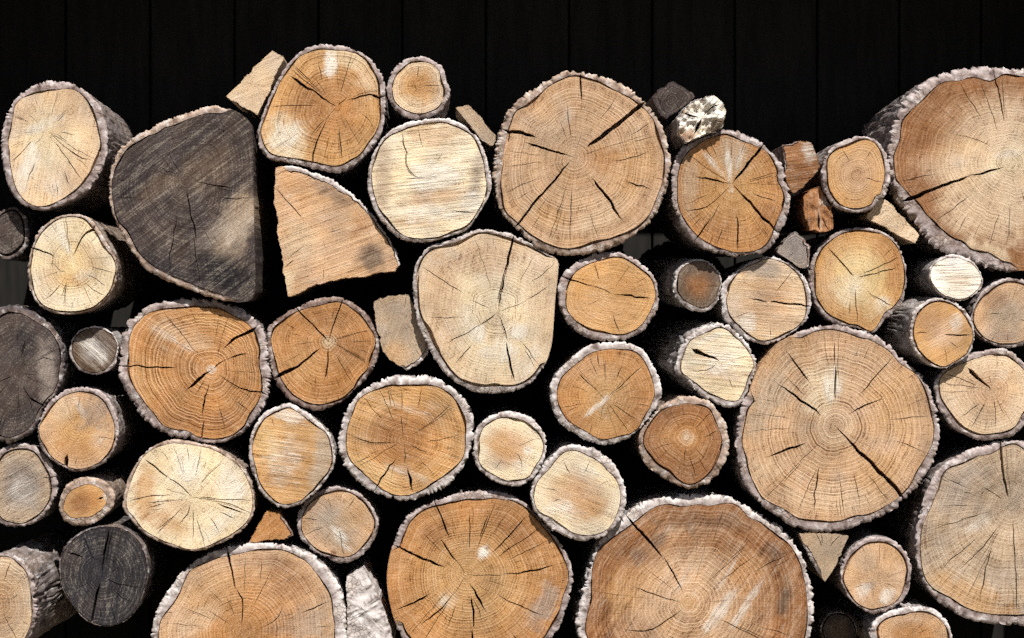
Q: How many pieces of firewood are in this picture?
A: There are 59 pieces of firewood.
